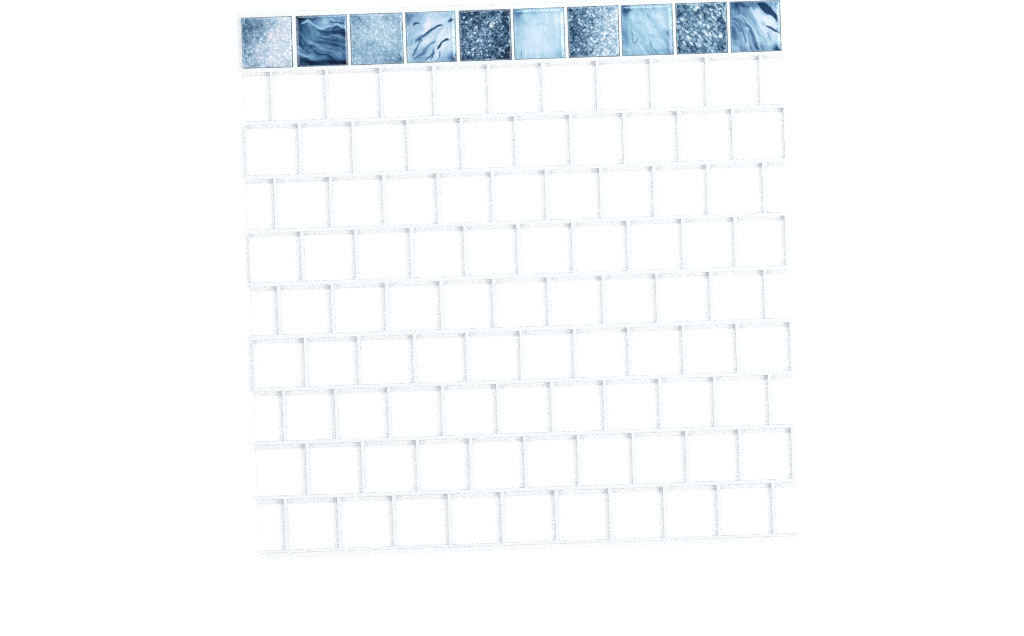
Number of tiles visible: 10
